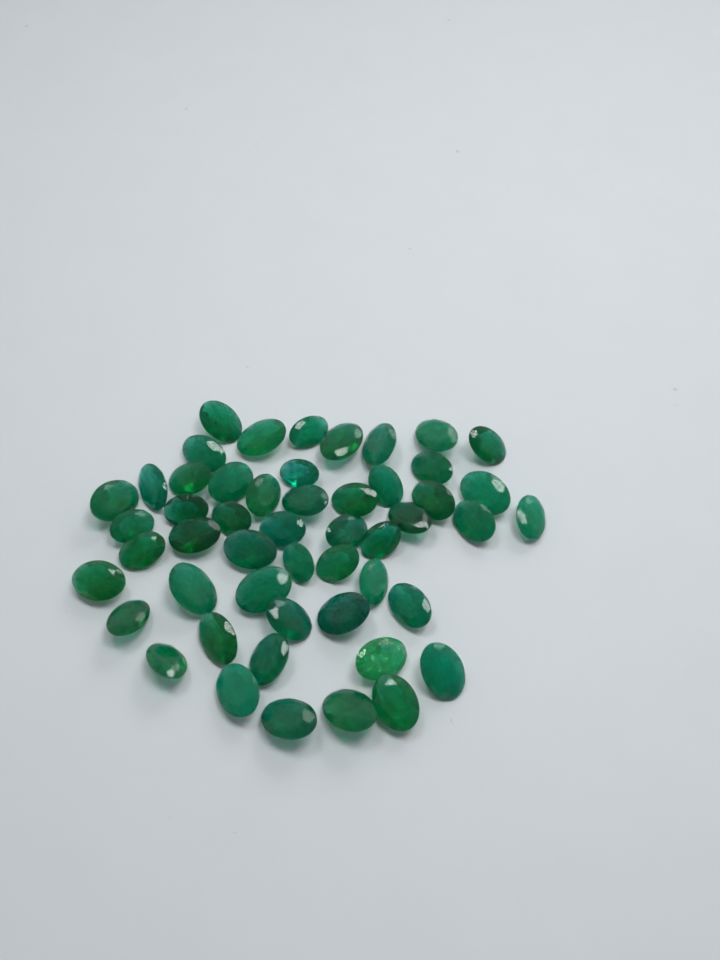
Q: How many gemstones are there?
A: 51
